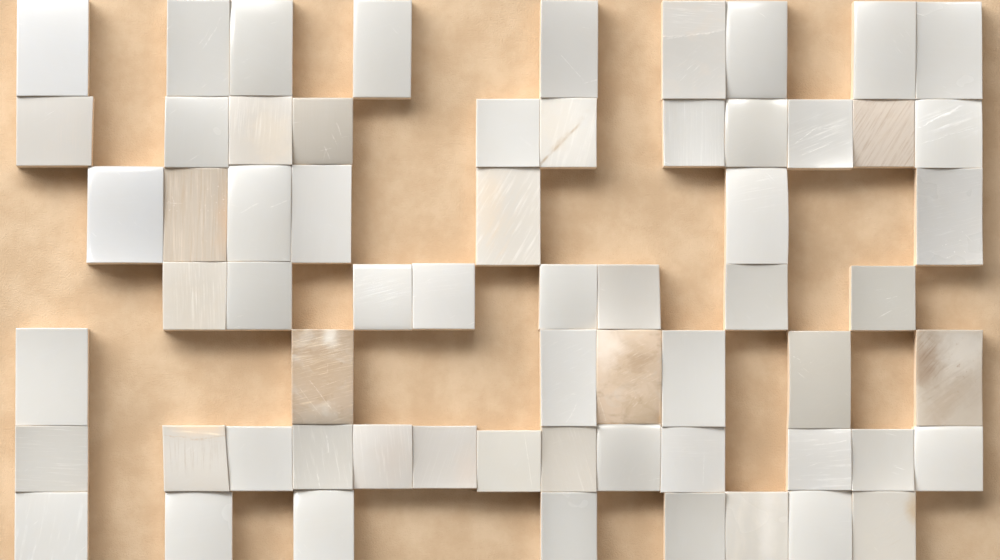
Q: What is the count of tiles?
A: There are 63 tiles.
